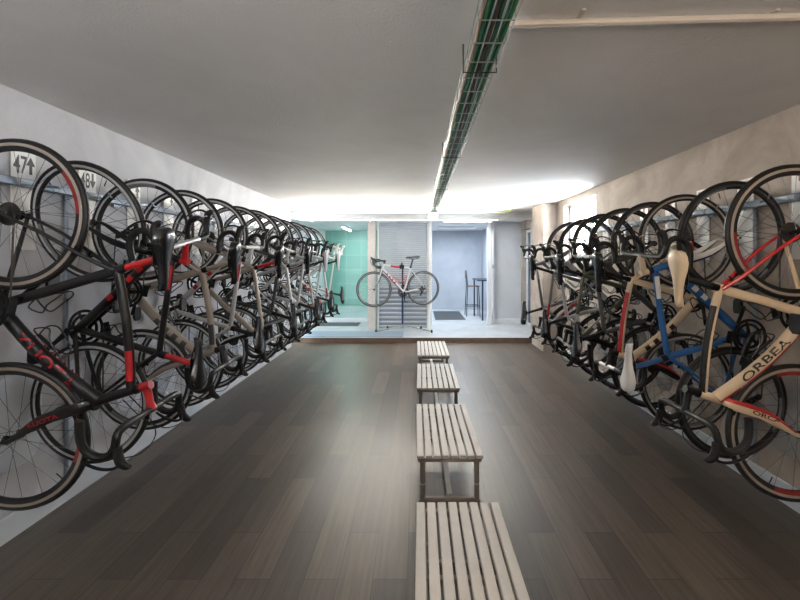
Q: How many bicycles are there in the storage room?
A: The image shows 21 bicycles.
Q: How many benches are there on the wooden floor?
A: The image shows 4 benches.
